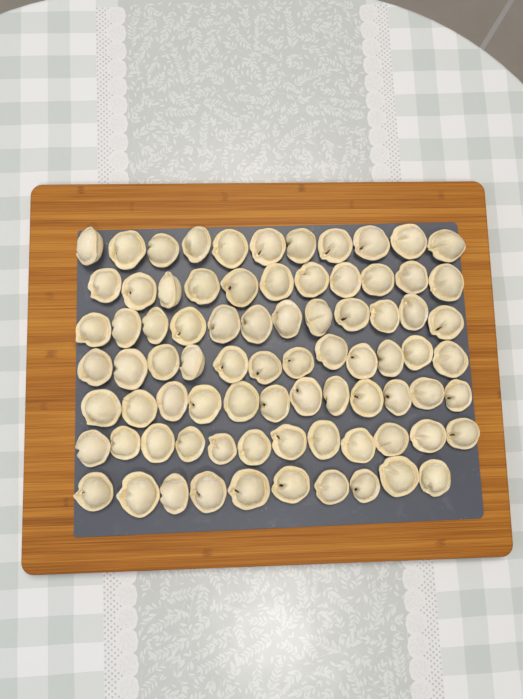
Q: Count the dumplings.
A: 80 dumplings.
